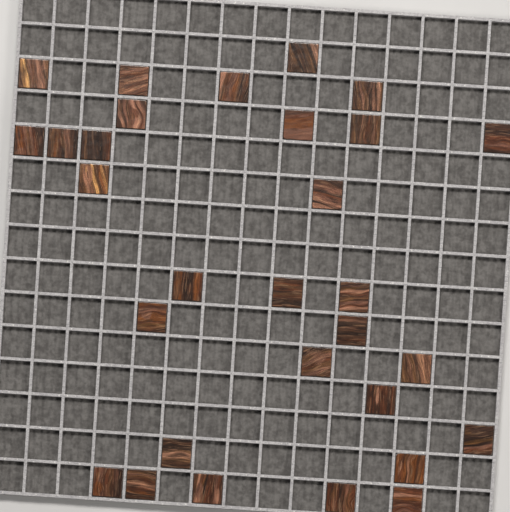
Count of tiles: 30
